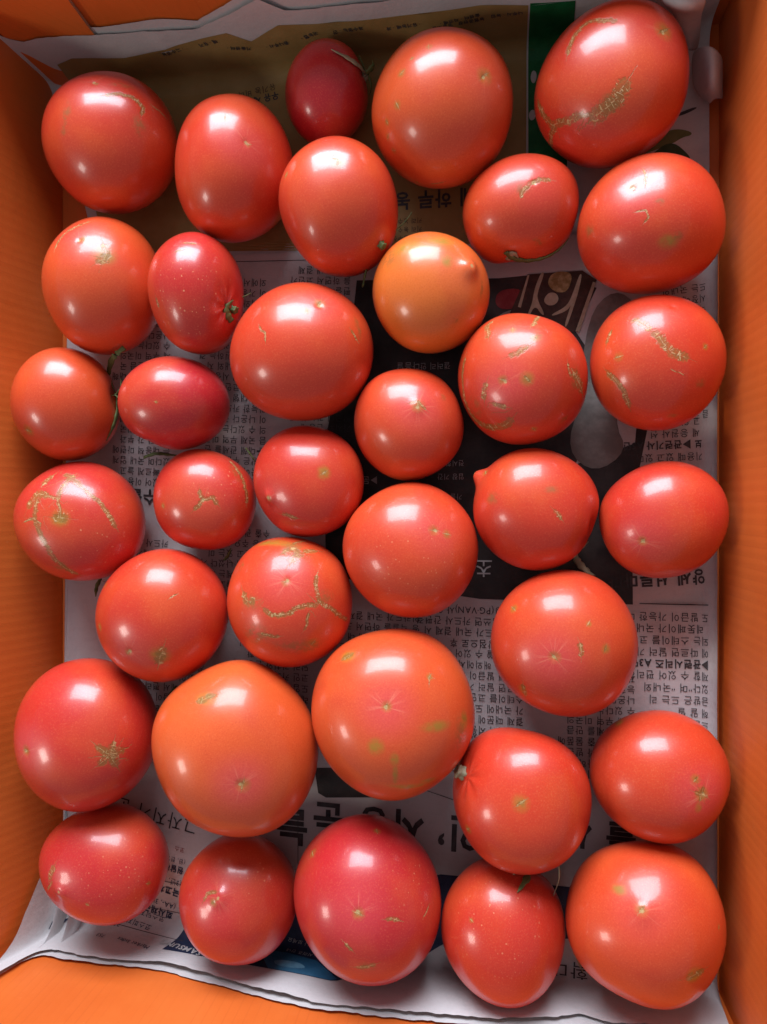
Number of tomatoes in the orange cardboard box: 36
